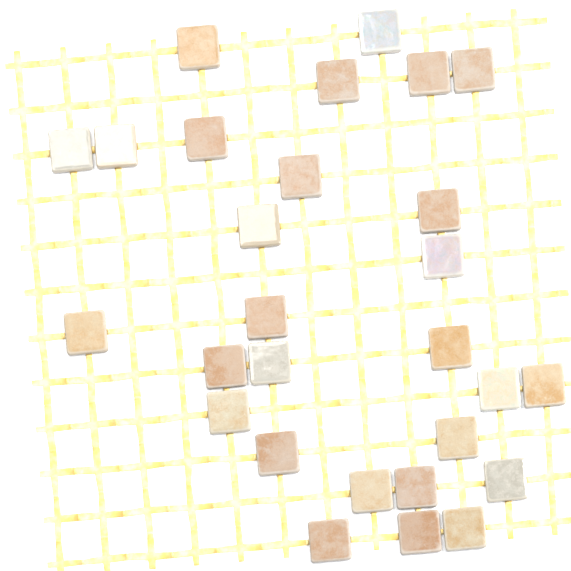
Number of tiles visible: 28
